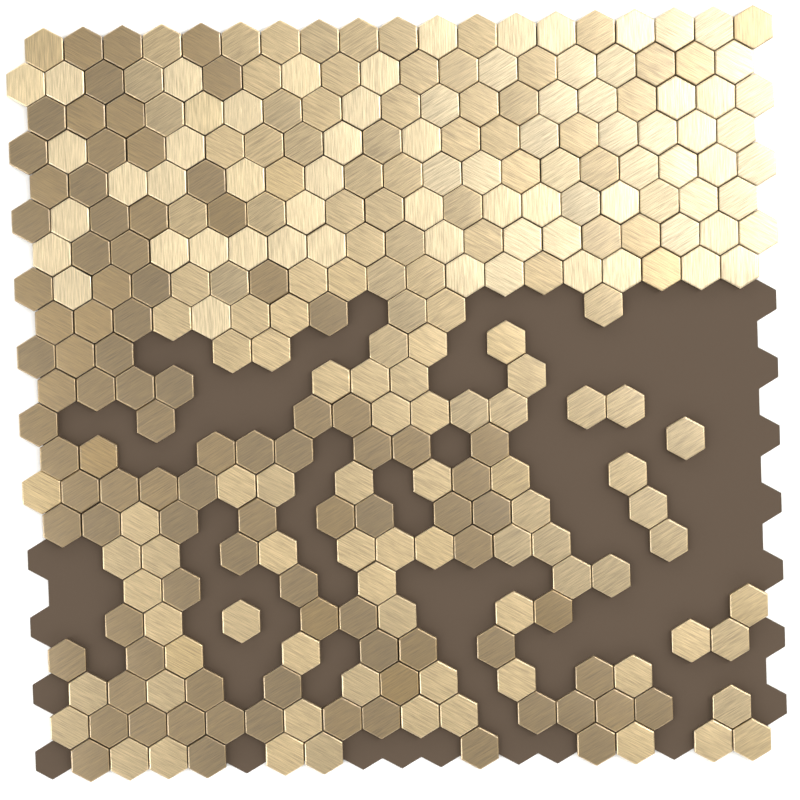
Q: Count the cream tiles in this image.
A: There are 74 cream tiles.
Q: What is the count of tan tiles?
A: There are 127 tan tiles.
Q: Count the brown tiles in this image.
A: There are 93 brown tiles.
